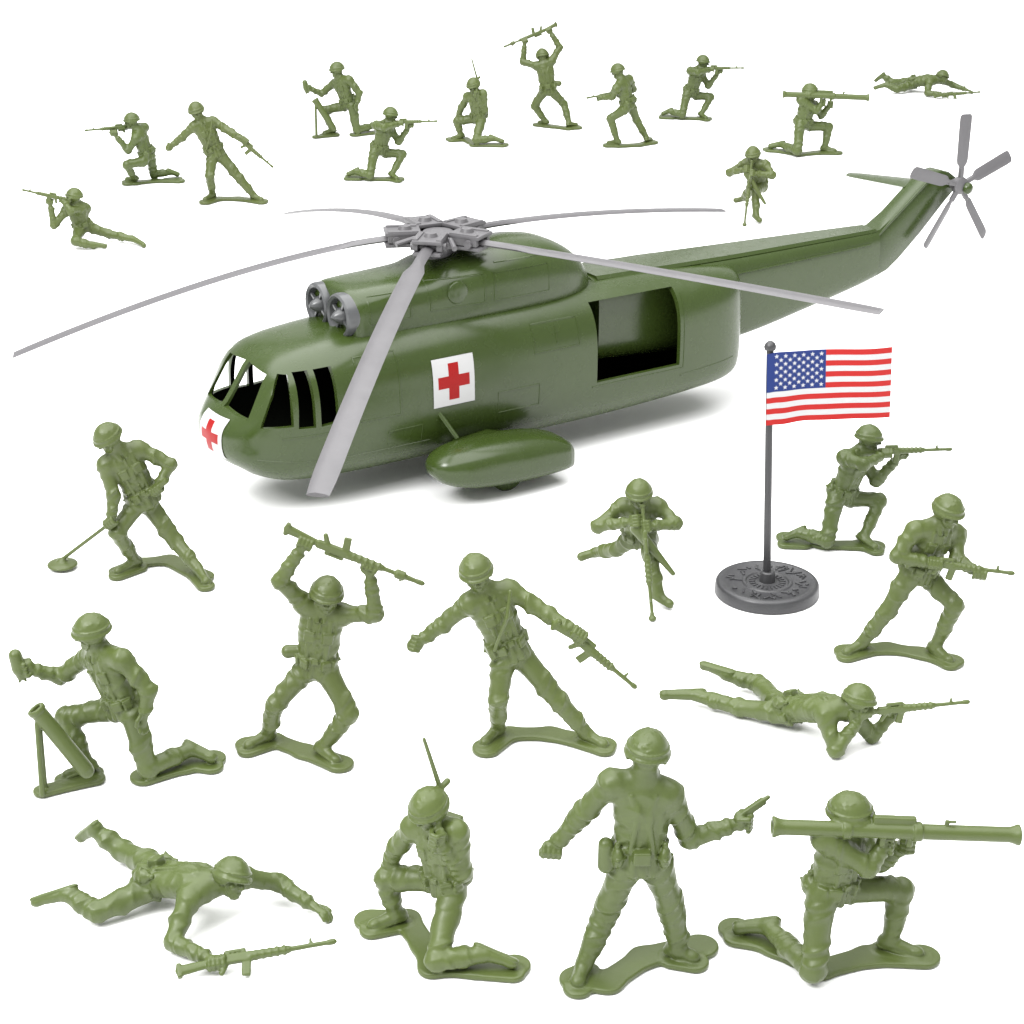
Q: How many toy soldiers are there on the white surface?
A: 24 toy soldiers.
